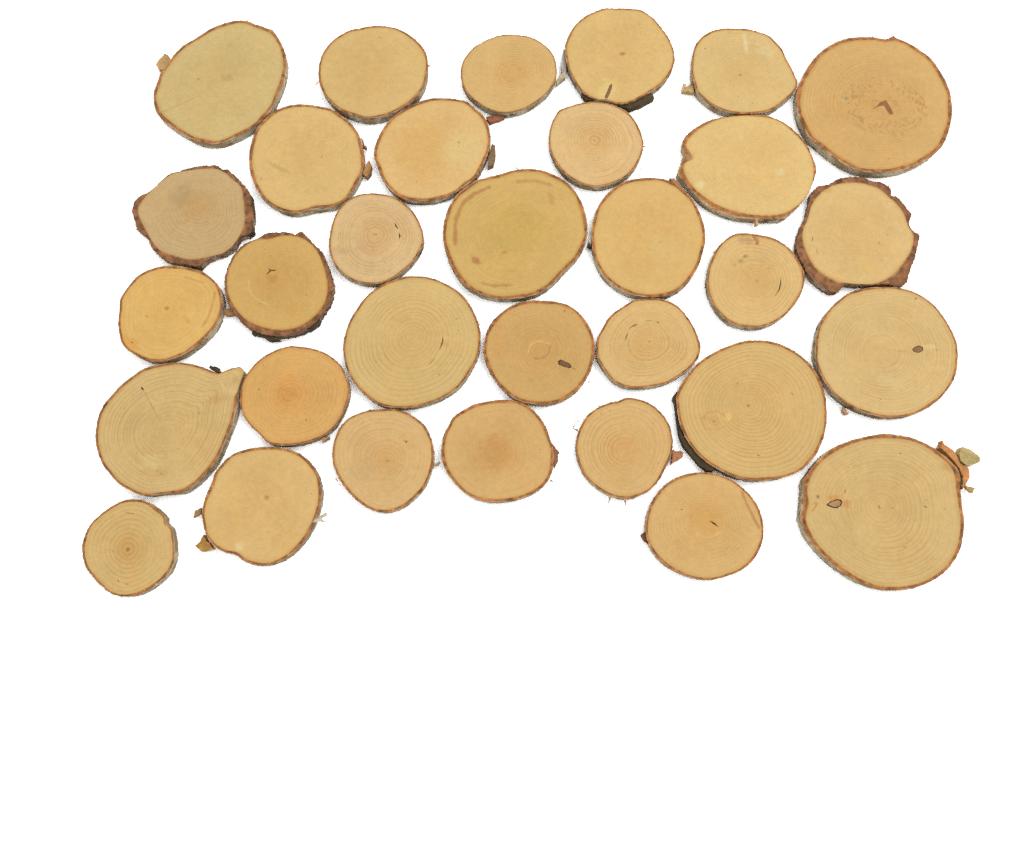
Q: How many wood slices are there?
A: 32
